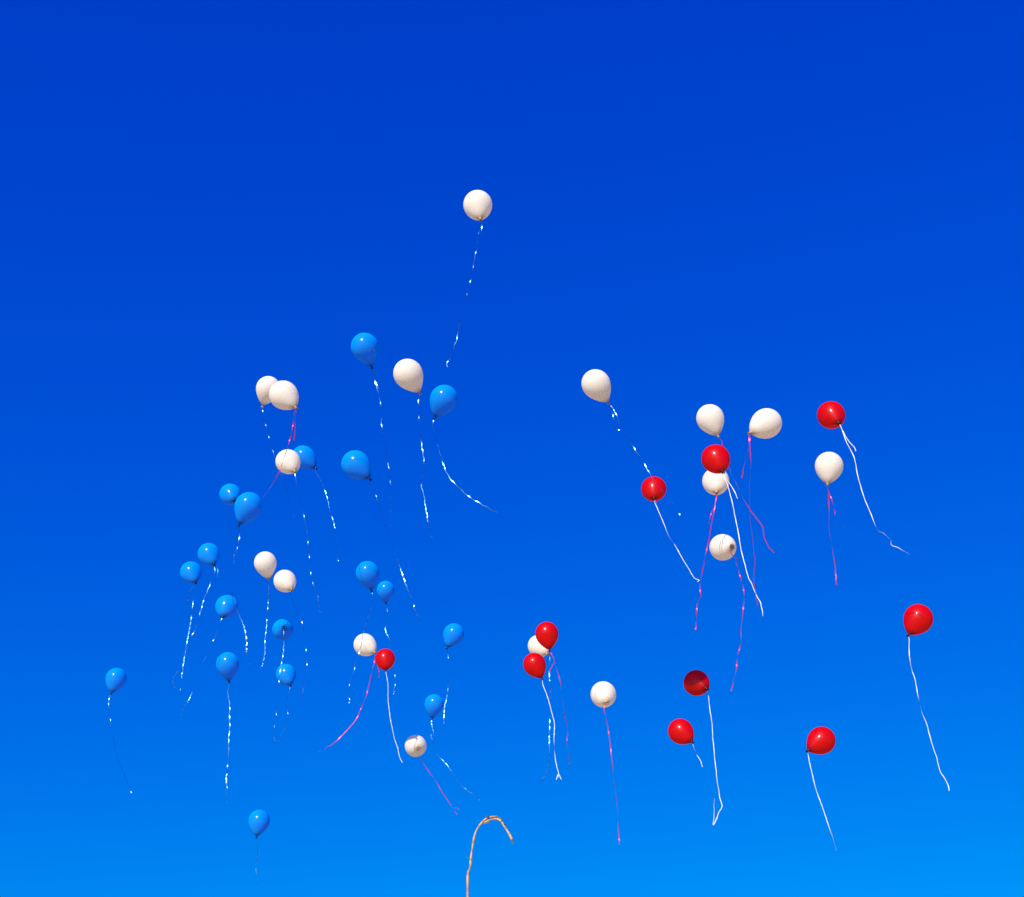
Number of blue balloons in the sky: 18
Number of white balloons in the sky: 17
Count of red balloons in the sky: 10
